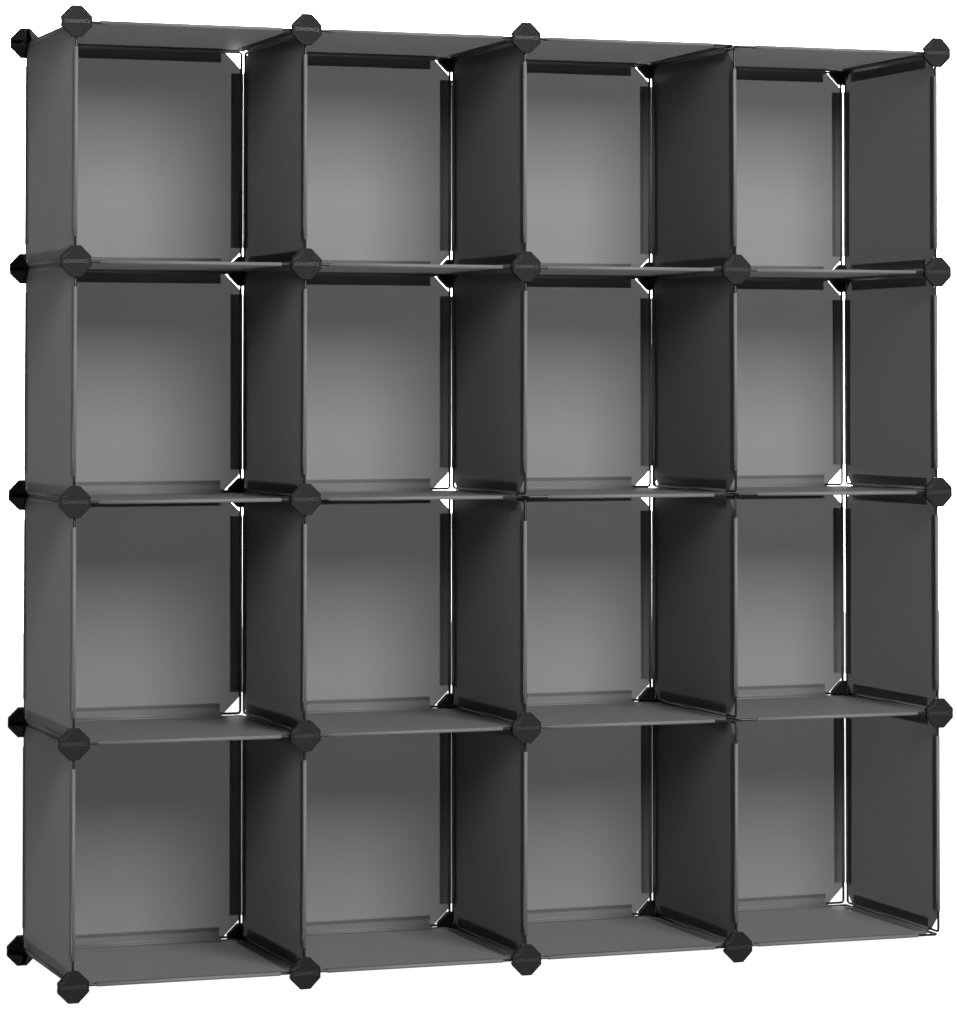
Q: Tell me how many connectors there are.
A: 39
